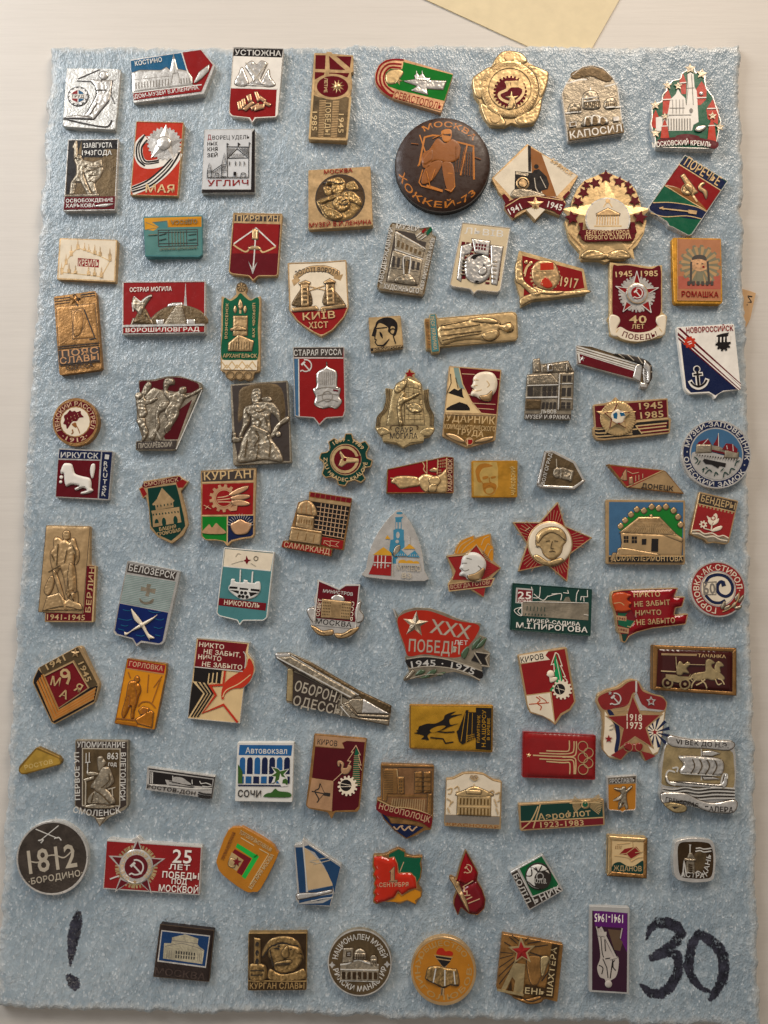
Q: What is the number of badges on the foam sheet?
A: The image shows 97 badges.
